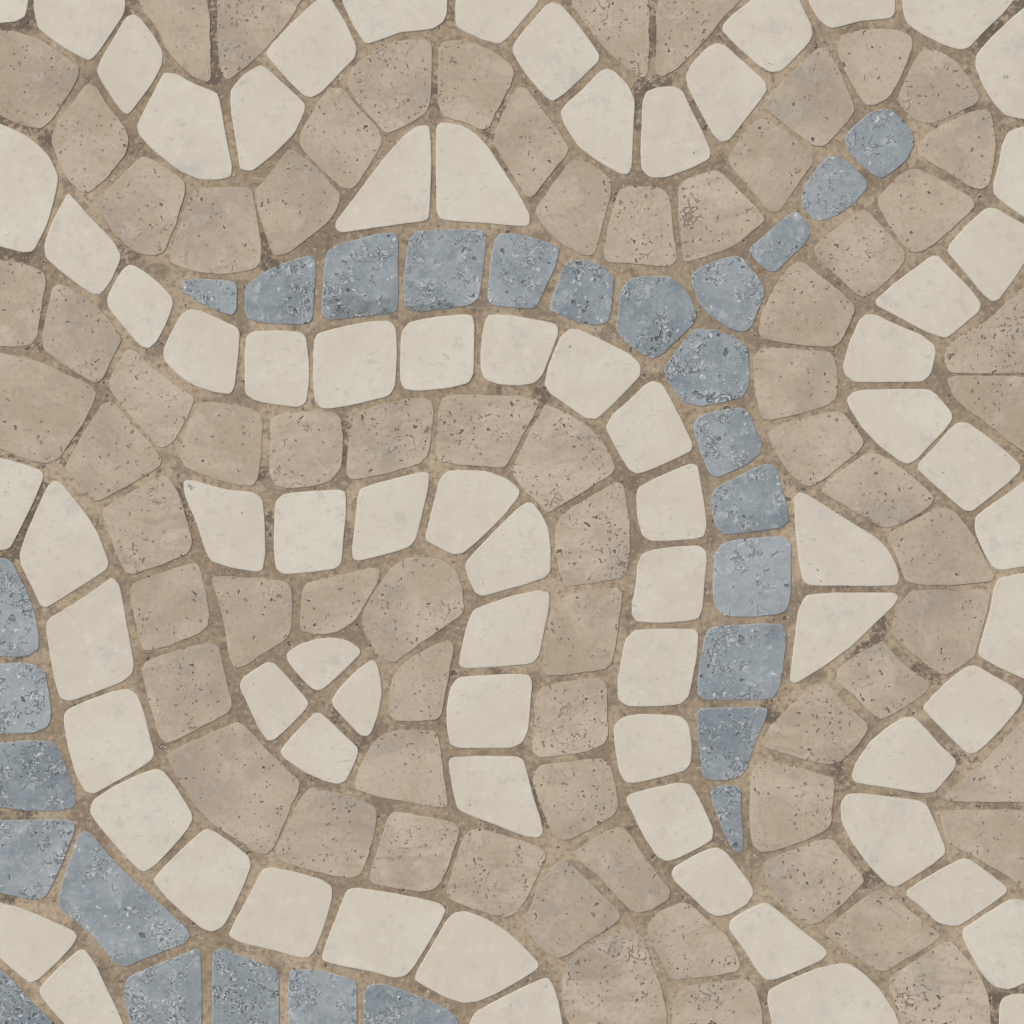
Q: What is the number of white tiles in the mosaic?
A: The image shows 76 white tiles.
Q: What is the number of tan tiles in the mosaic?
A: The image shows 70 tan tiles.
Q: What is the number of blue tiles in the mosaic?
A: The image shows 28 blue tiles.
